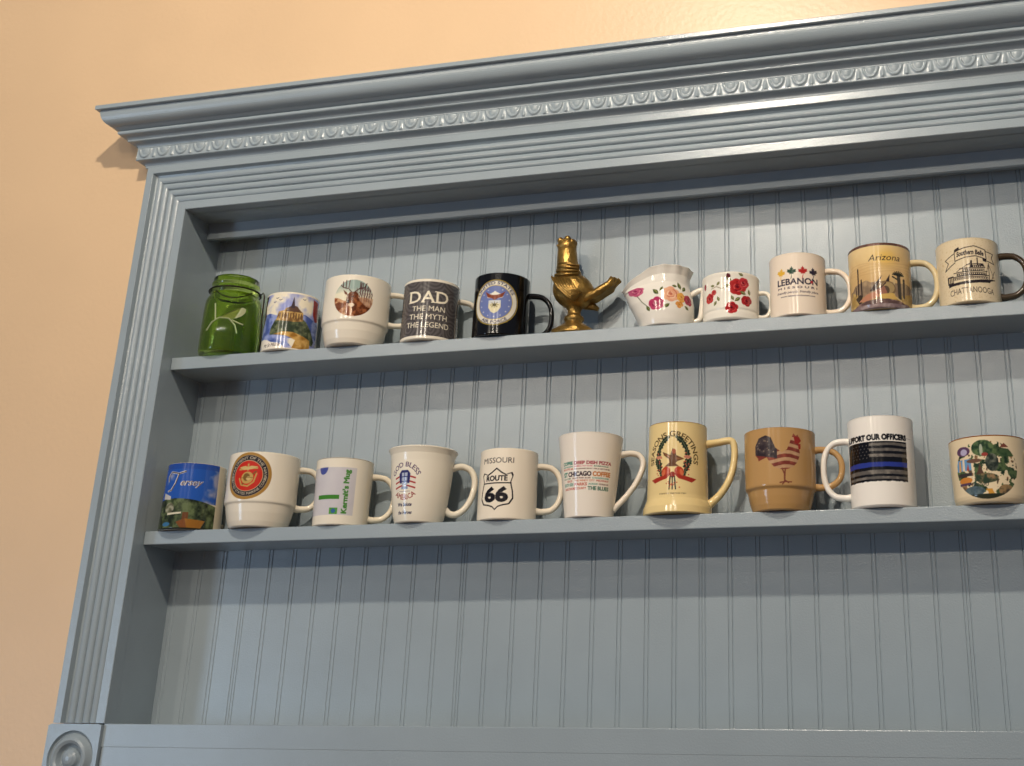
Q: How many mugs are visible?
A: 18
